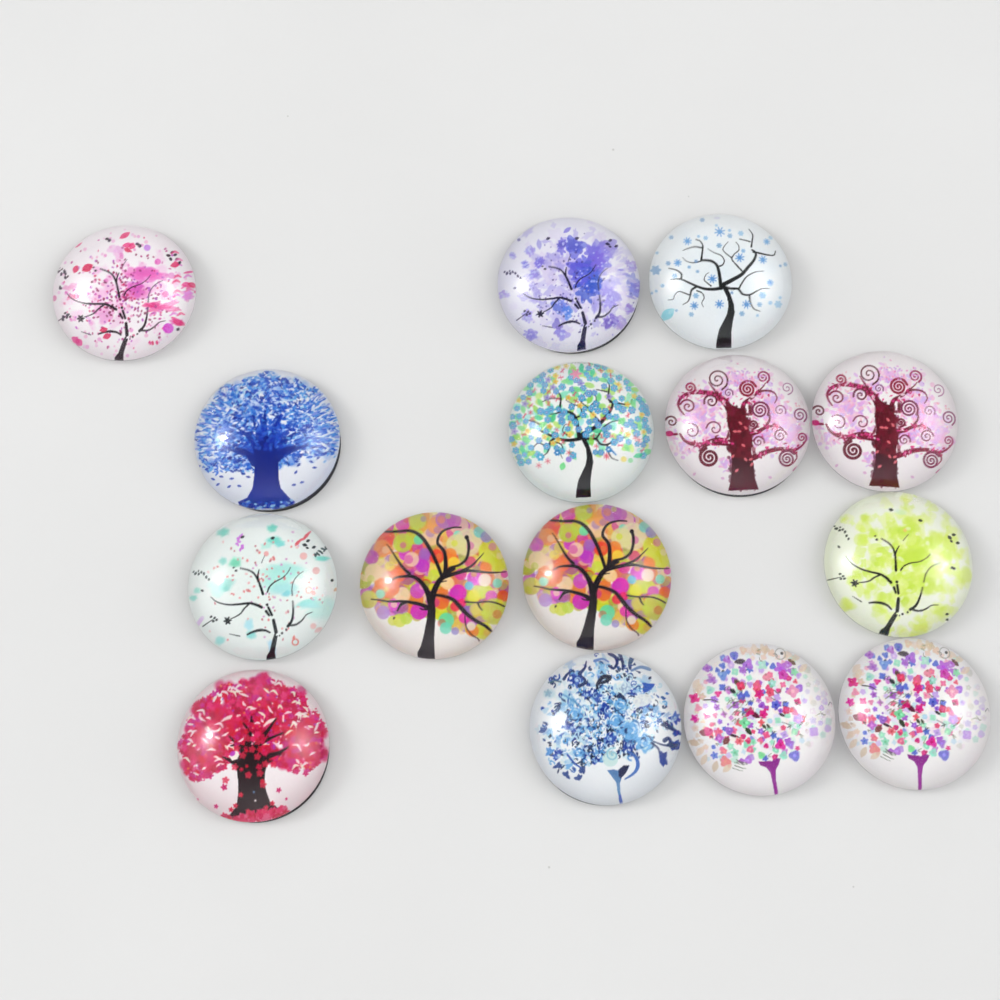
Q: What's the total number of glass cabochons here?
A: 15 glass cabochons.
